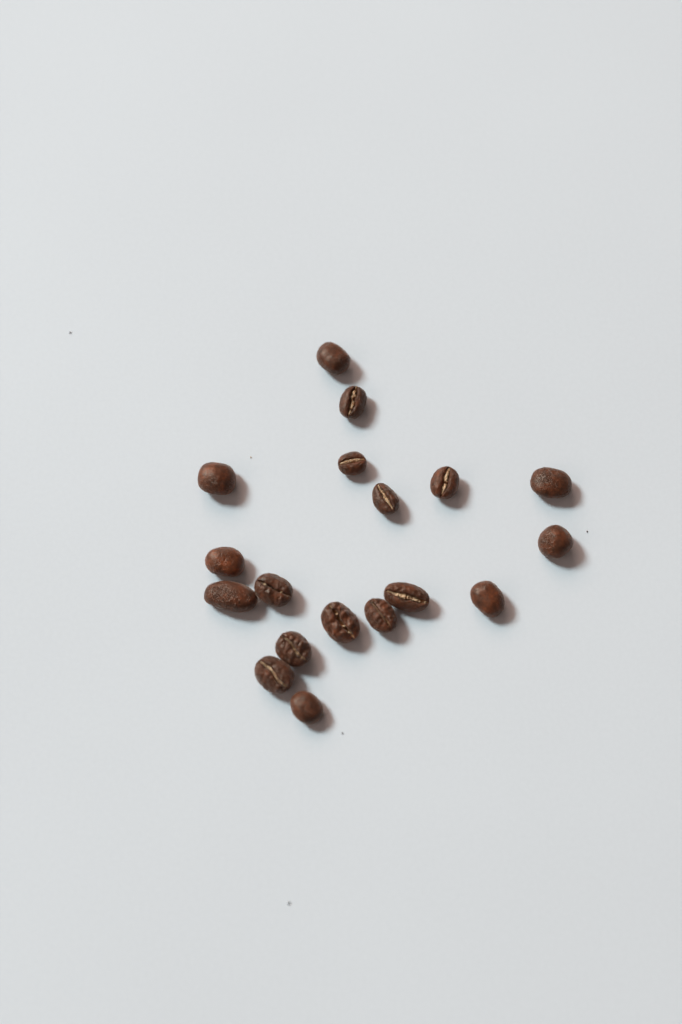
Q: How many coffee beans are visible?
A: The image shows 18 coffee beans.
